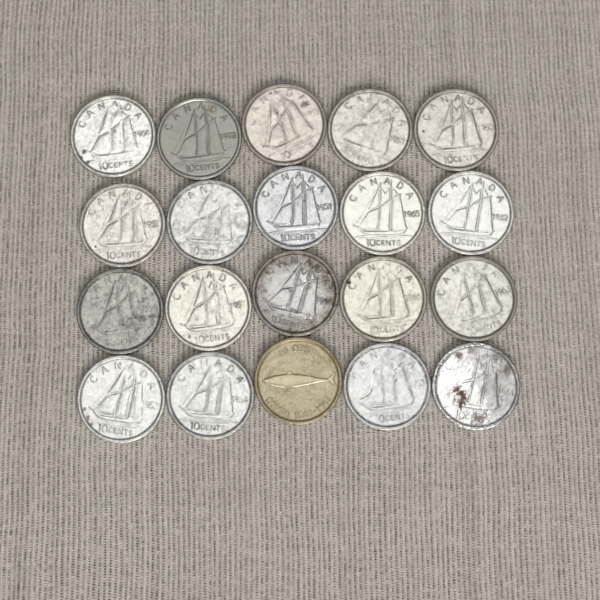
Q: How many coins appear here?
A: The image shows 20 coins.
